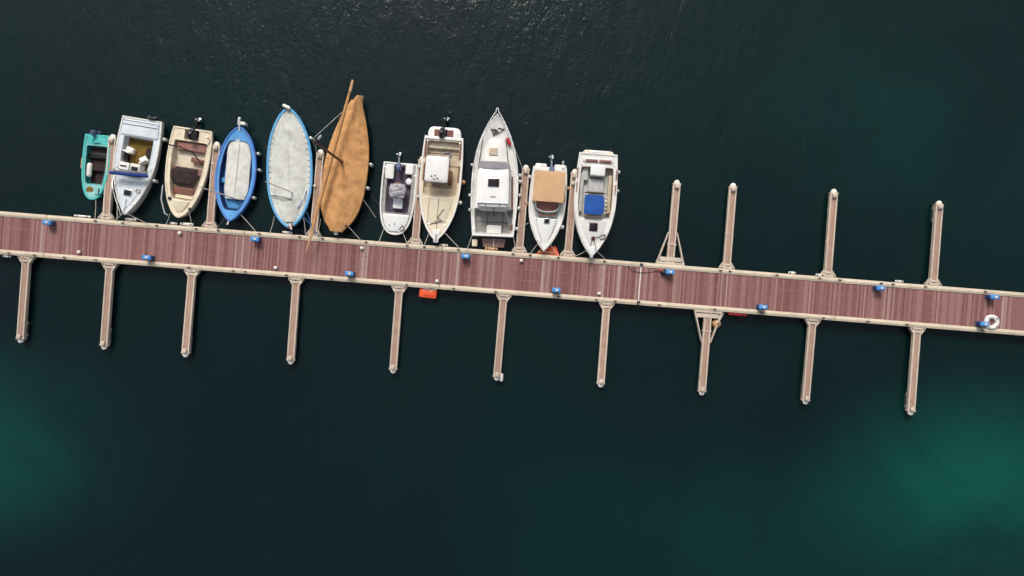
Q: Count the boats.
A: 11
